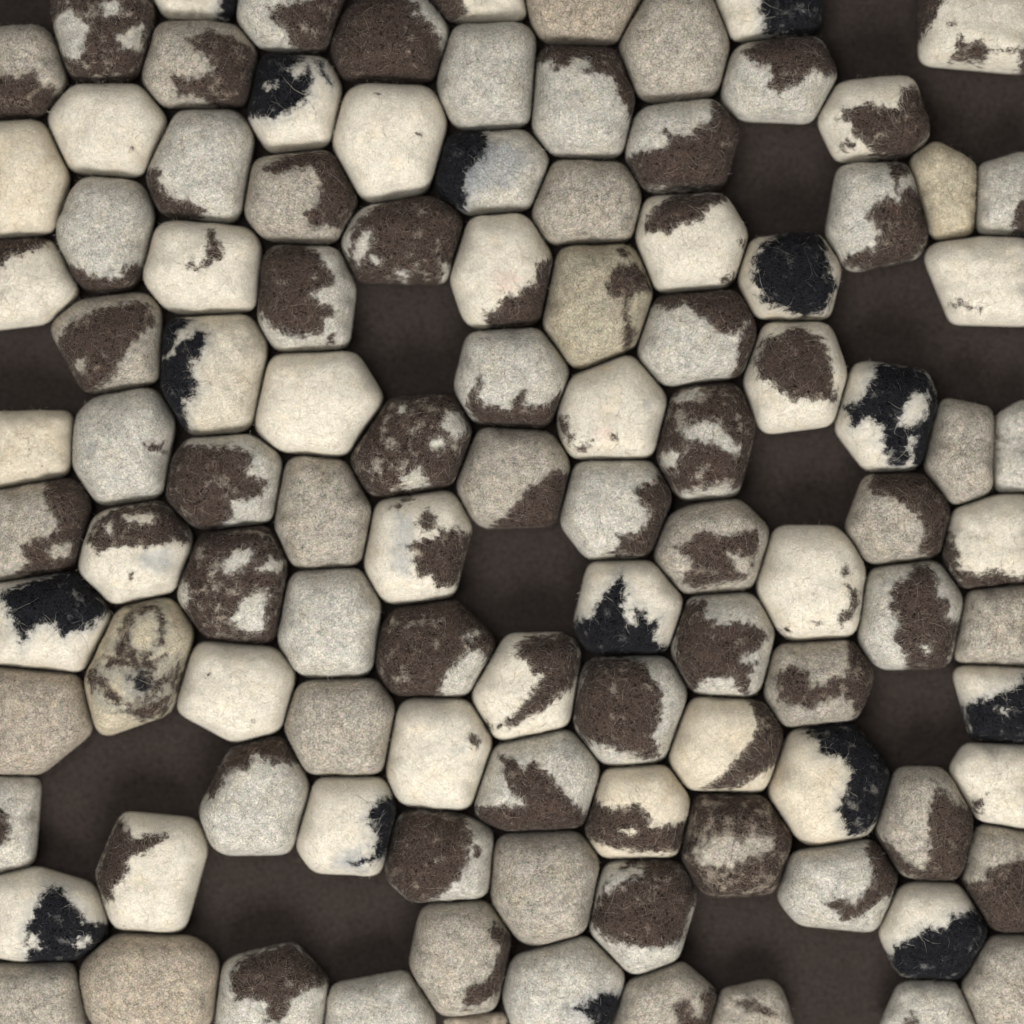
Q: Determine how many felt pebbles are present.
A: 108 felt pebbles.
